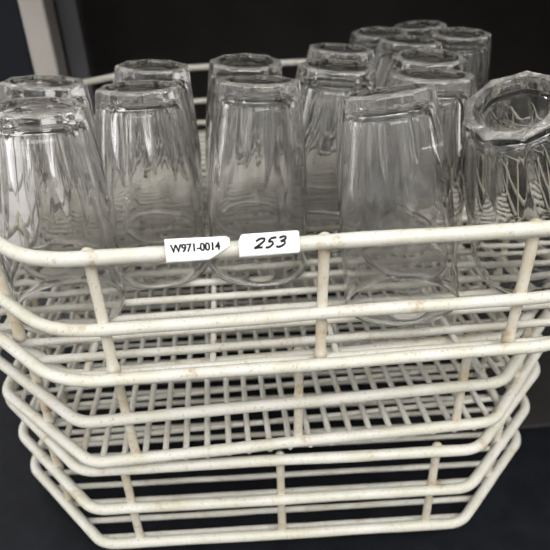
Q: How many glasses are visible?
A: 16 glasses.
